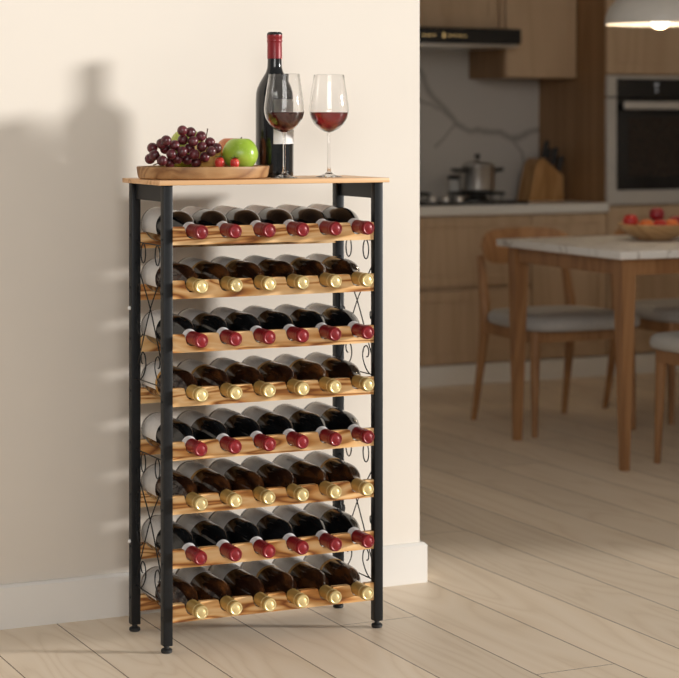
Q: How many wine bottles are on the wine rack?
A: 49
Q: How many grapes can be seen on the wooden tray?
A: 26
